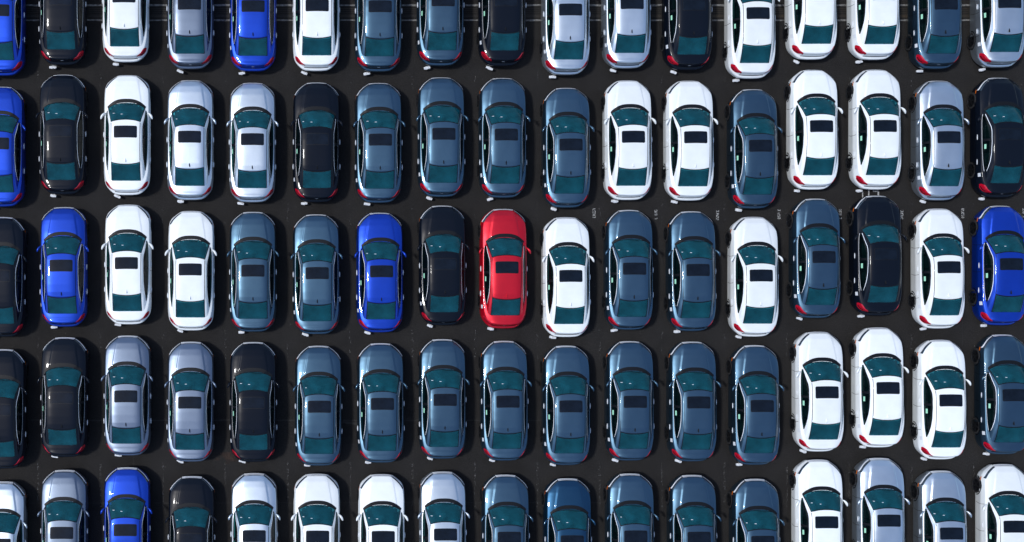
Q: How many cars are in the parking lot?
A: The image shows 85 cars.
